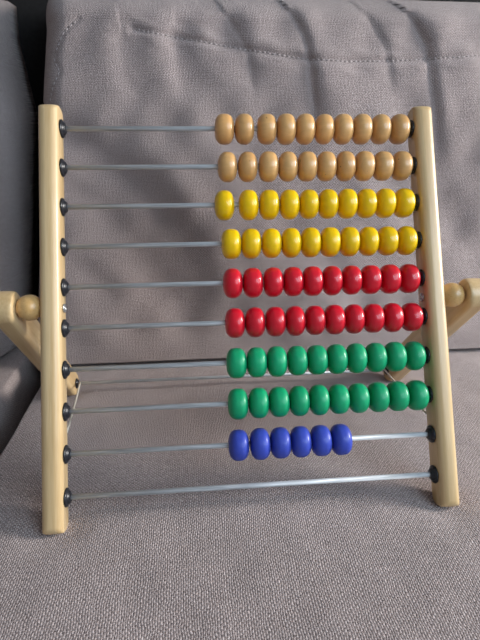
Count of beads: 86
